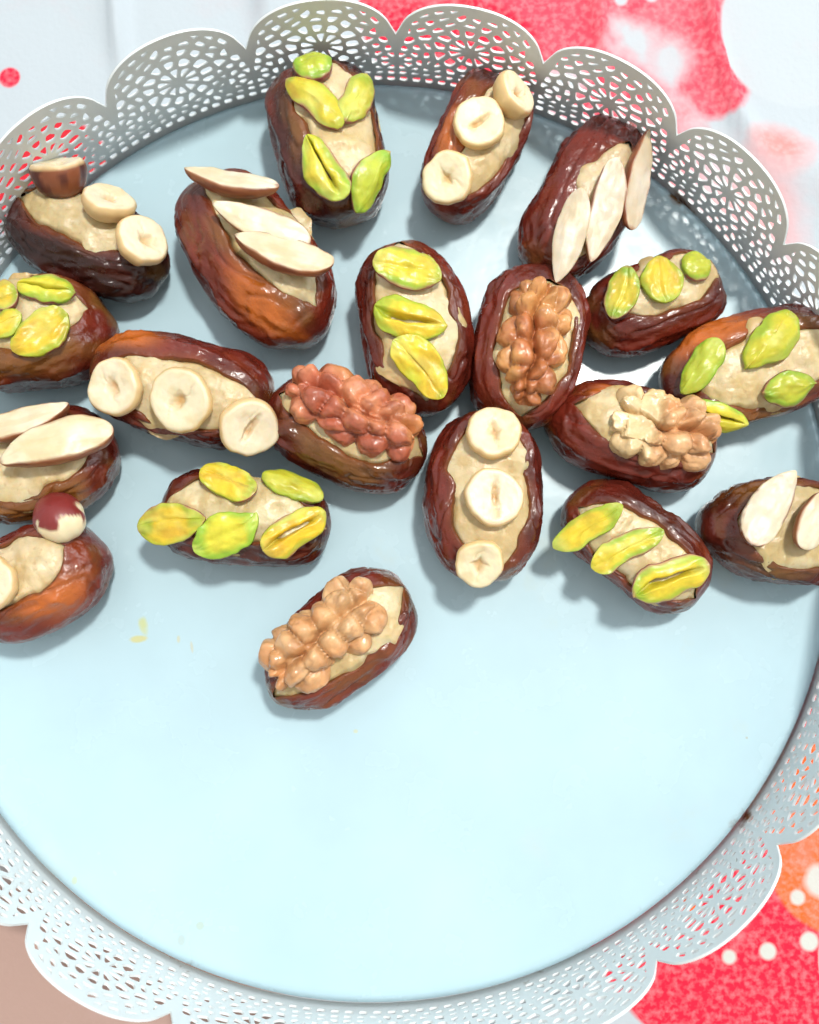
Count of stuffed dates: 20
